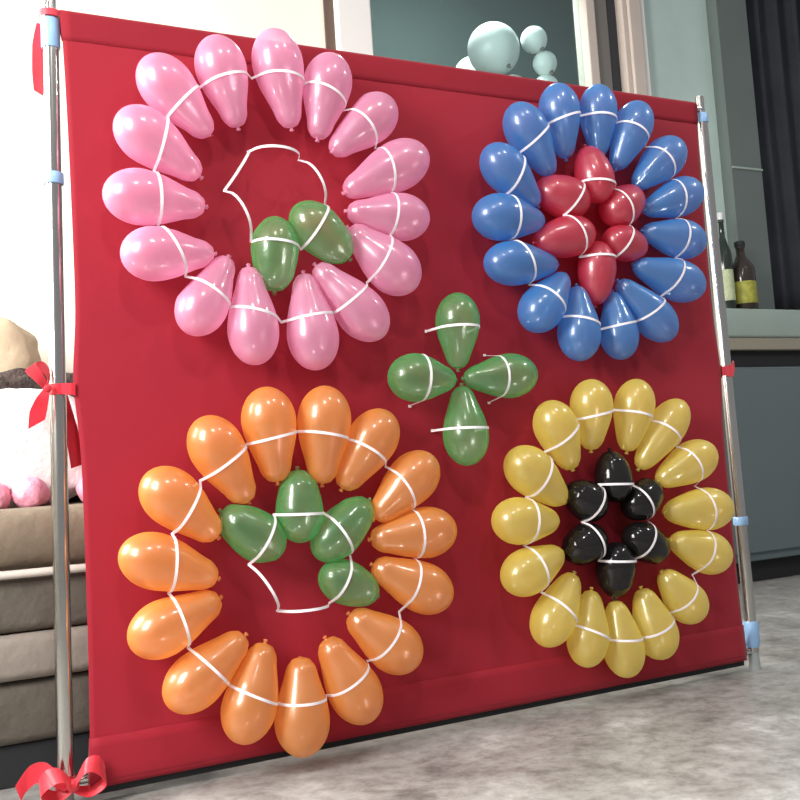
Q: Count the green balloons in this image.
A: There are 10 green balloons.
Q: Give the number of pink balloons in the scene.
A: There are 15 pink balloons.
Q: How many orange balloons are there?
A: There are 15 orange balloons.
